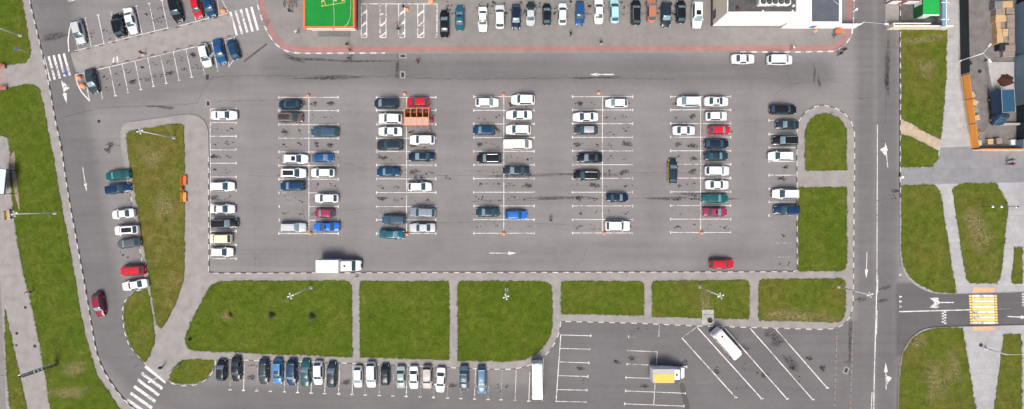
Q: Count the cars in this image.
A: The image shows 120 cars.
